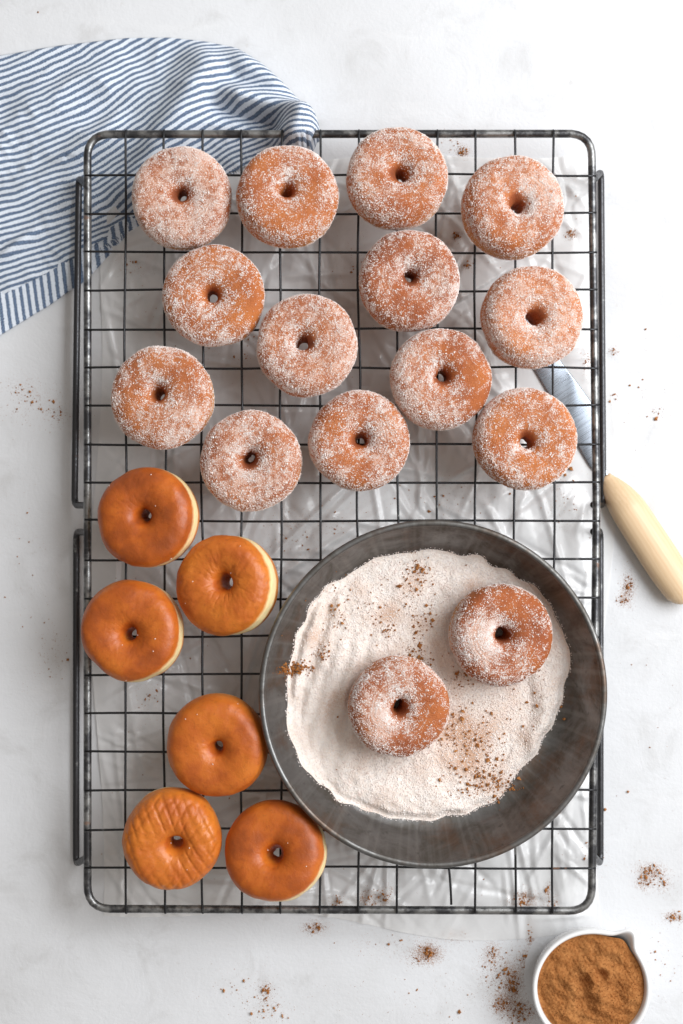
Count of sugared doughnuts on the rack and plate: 15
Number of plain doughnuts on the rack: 6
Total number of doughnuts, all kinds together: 21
